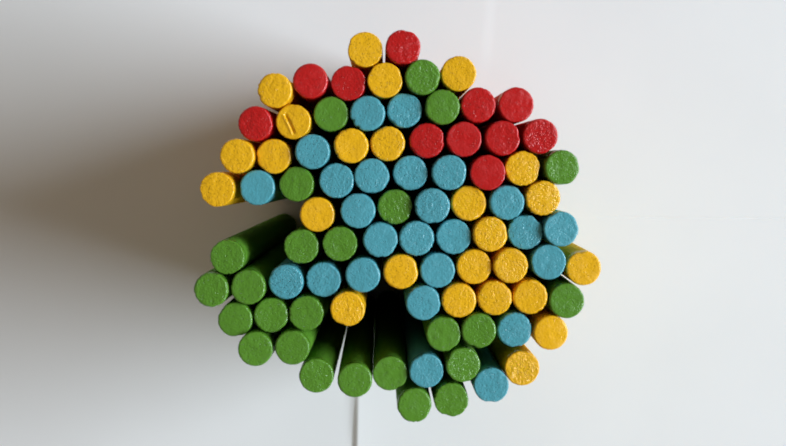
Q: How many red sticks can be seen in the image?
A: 11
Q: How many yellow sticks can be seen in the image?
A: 25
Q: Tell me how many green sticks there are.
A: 25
